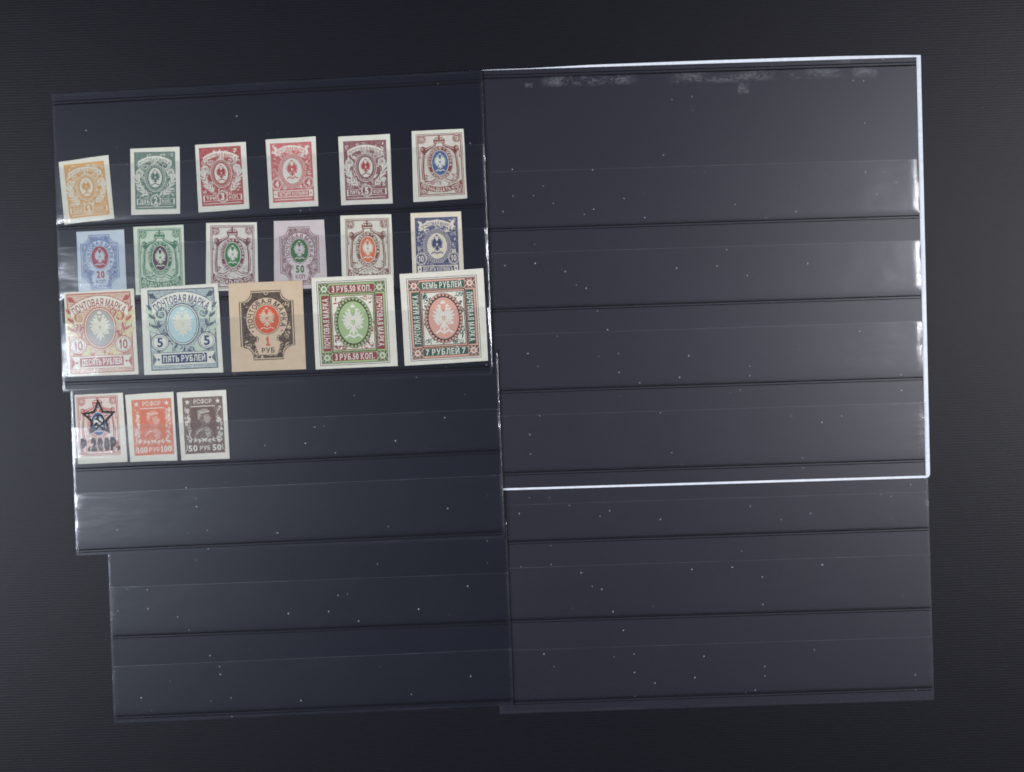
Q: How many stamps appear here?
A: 20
